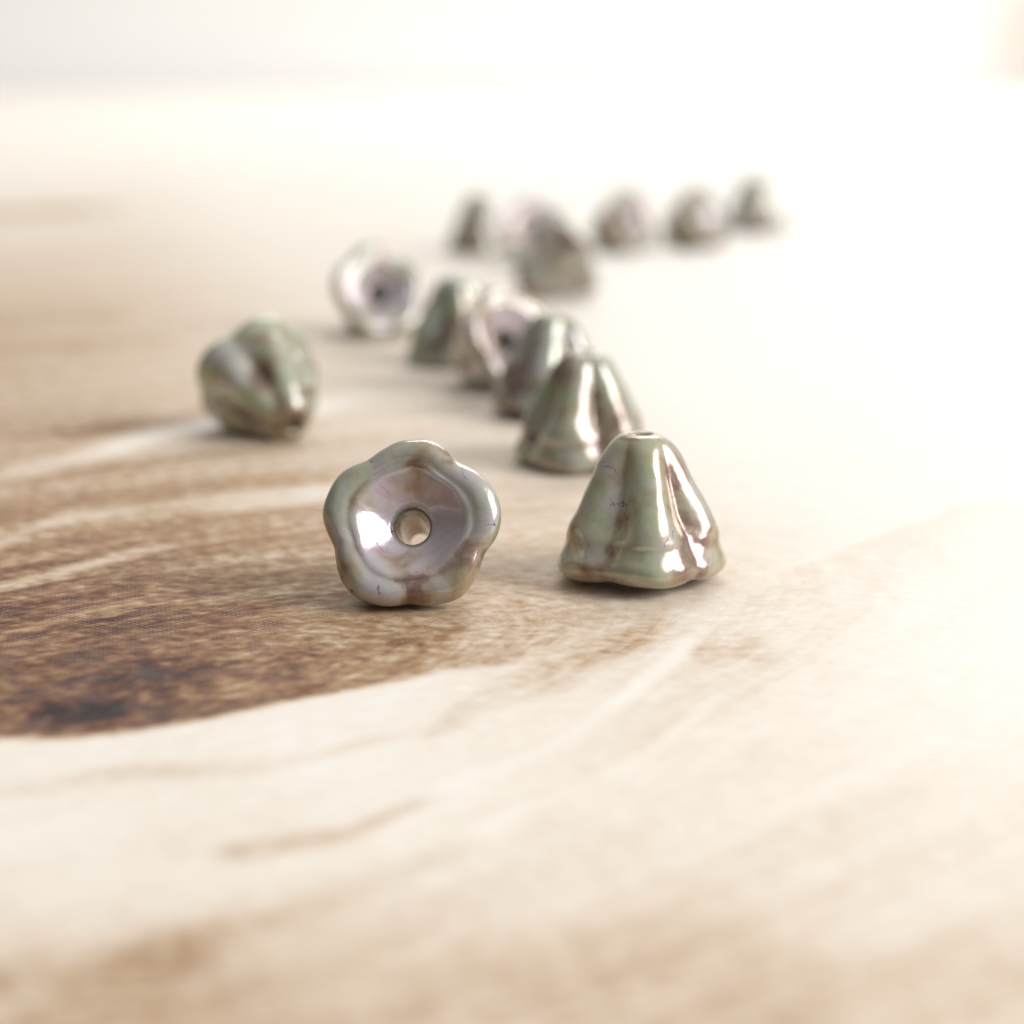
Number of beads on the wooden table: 14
